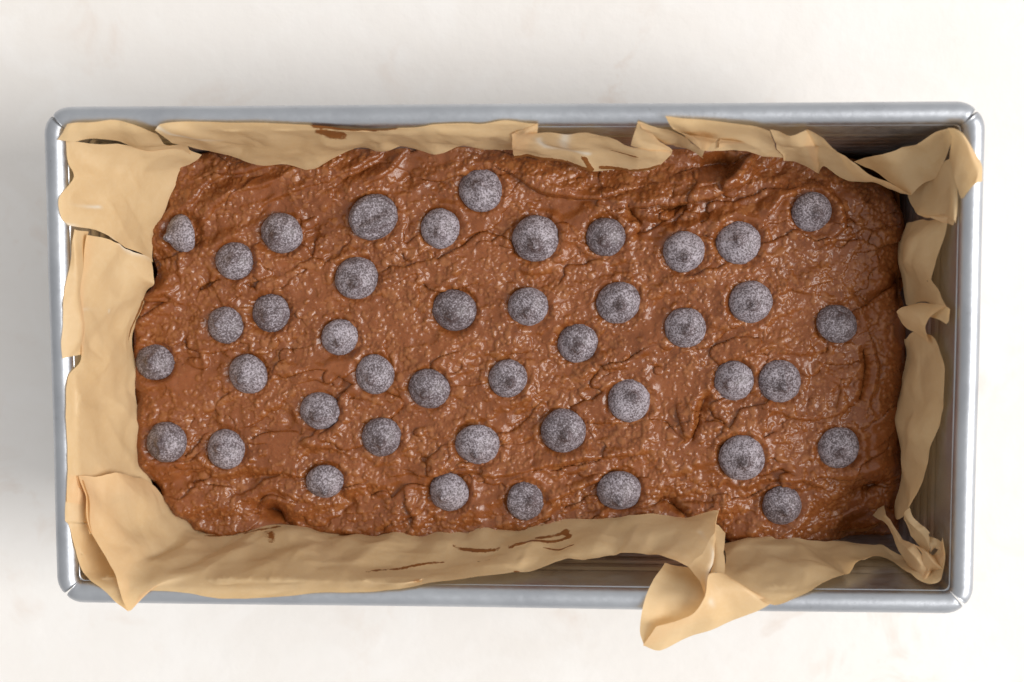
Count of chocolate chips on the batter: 43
